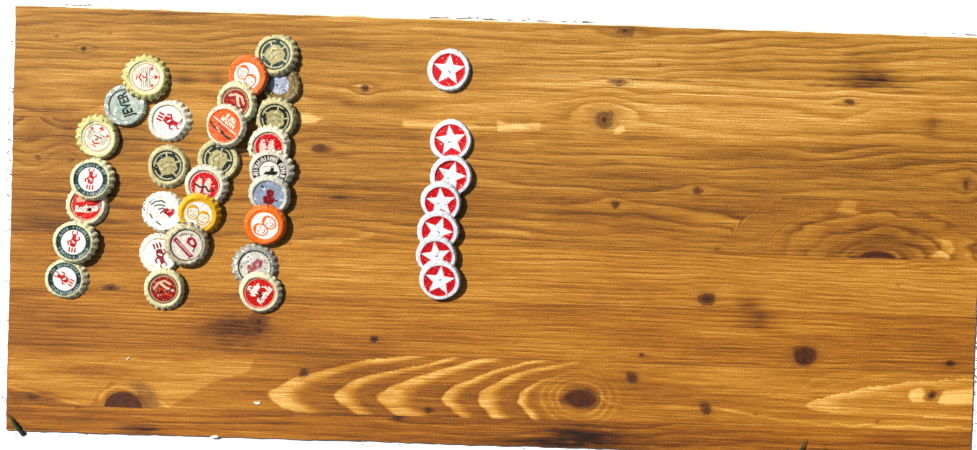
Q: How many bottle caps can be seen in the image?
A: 35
